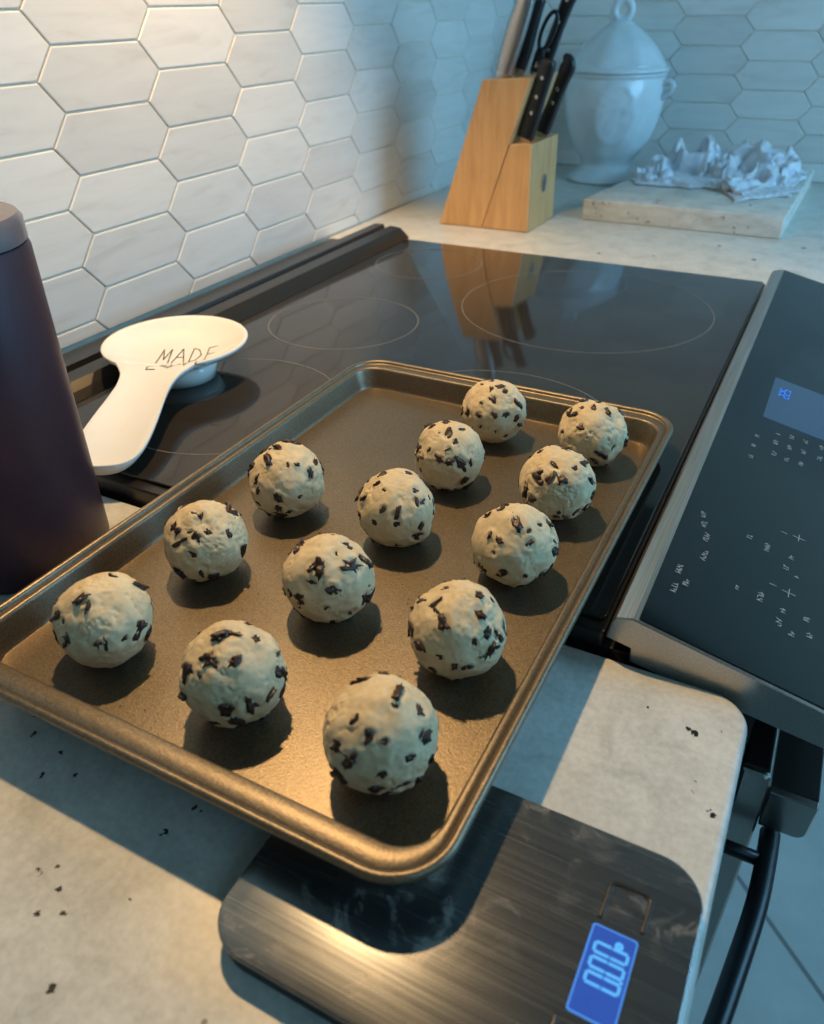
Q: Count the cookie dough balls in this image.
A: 13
